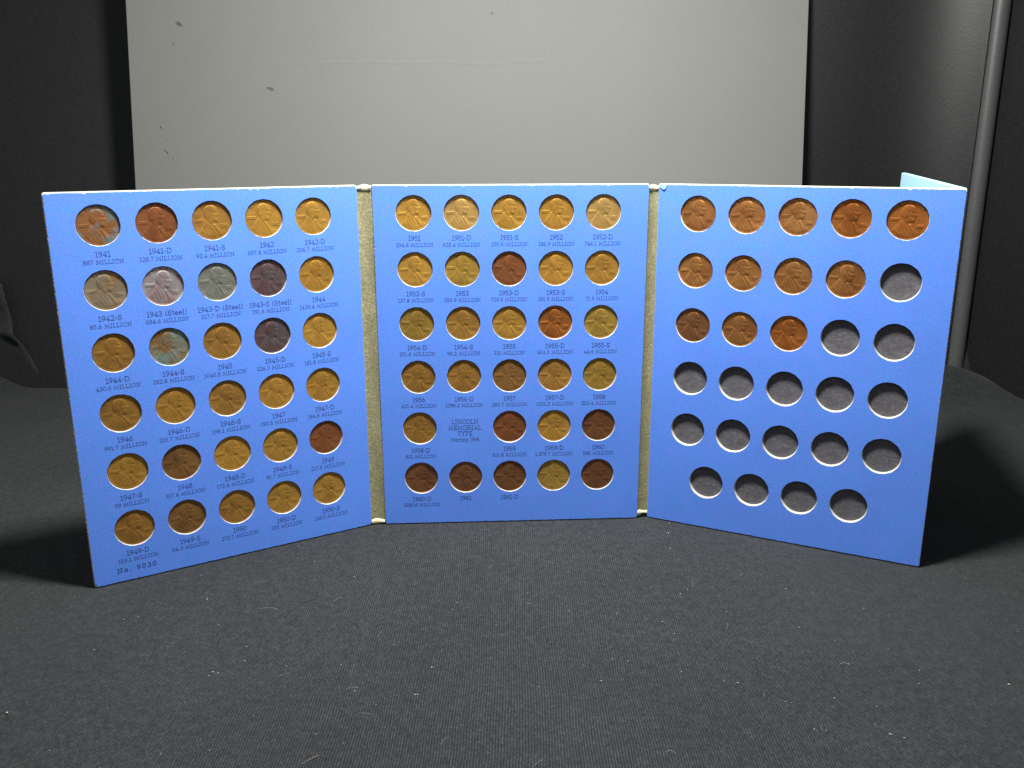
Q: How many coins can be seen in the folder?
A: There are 71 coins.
